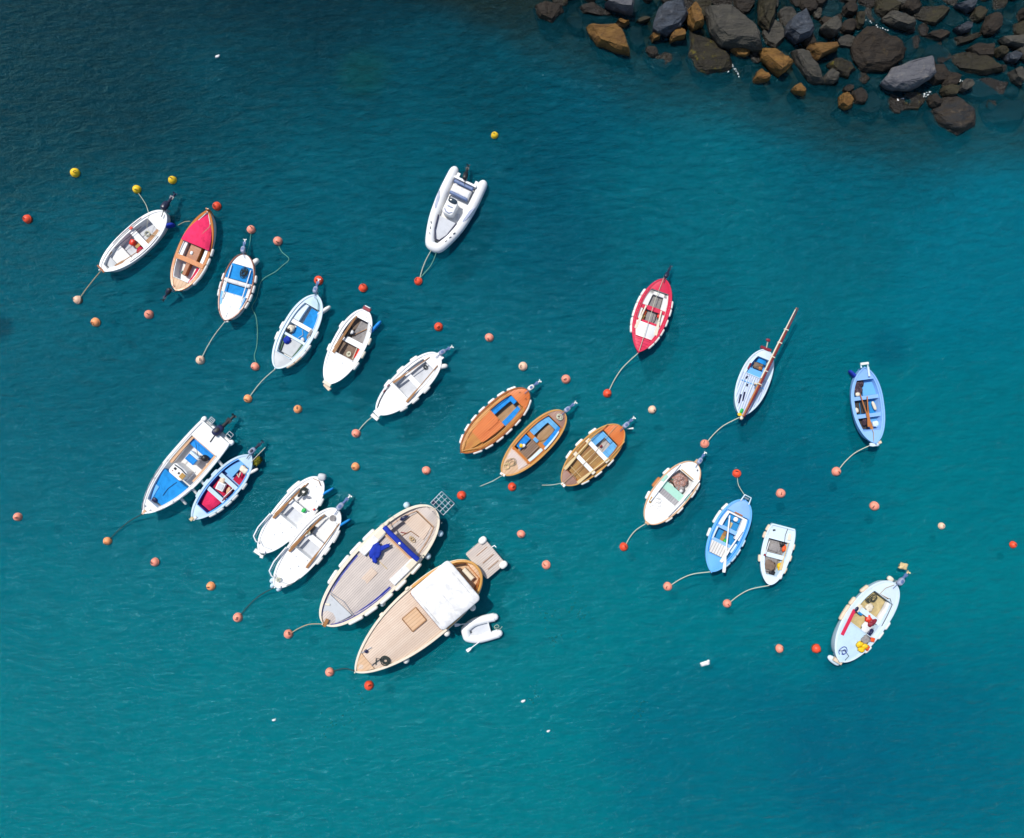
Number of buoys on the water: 51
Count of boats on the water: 24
